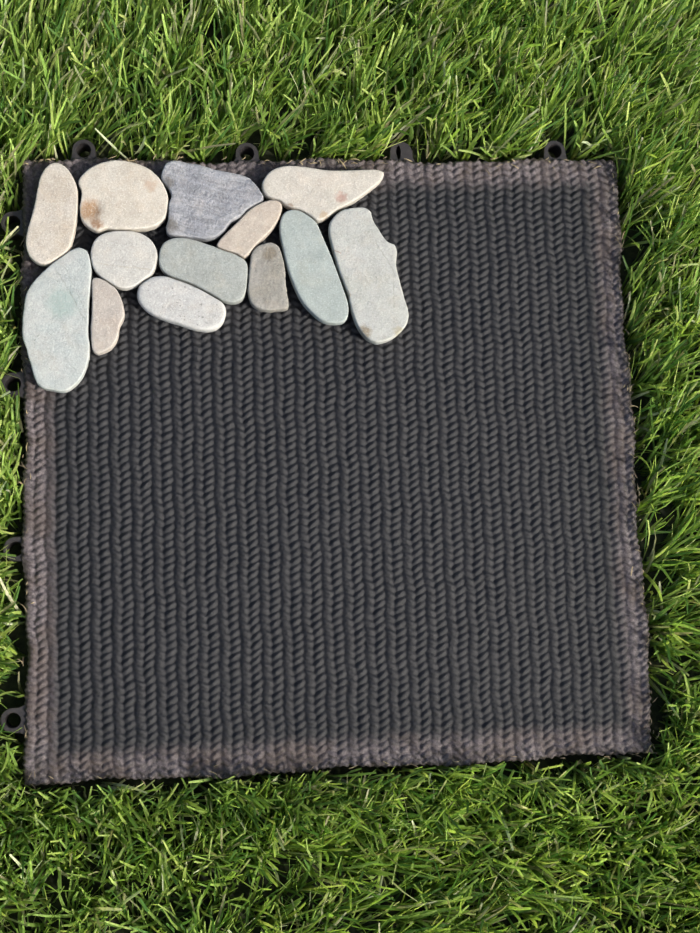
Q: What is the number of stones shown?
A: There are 13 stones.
